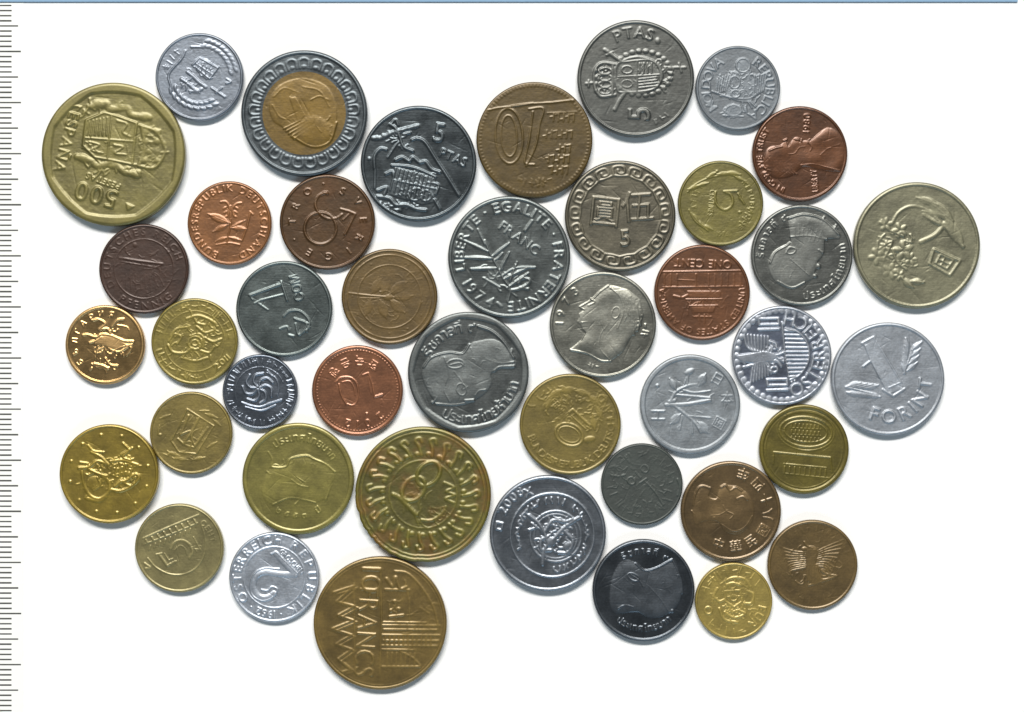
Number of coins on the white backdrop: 43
